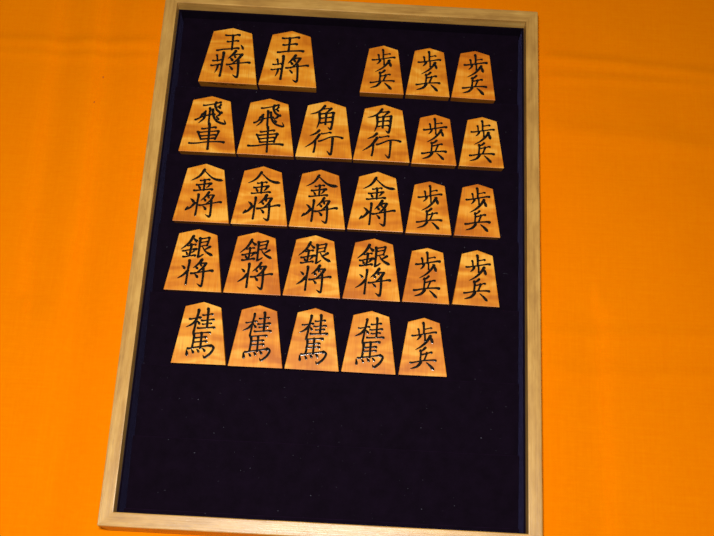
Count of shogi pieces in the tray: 28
